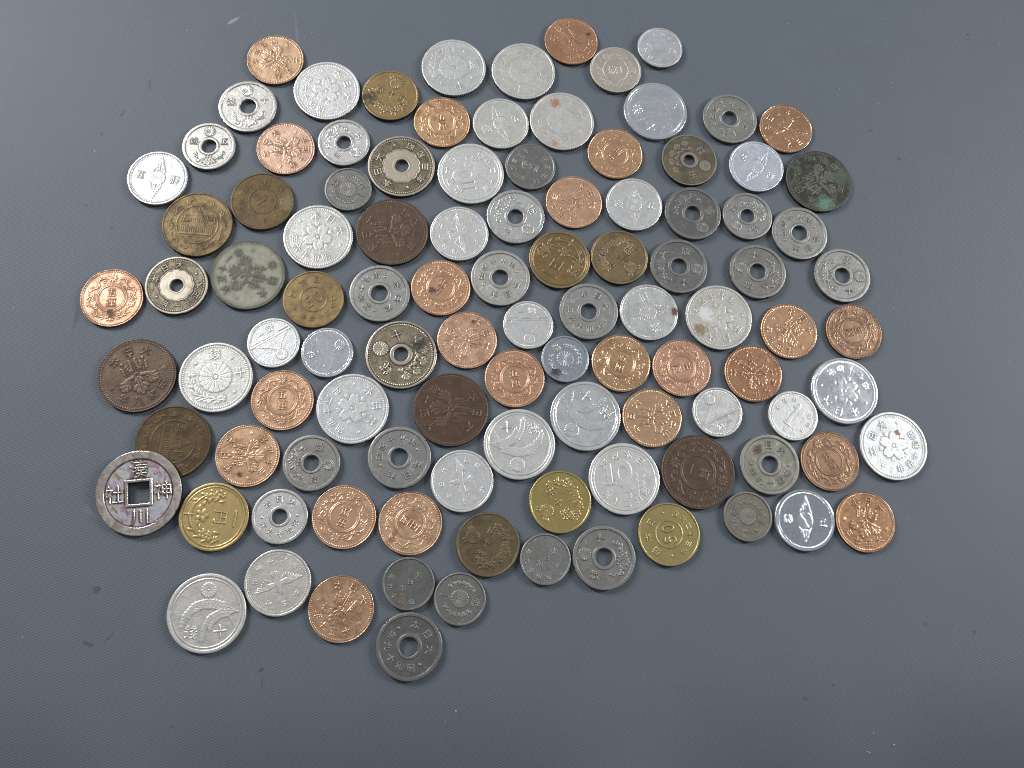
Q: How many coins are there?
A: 105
